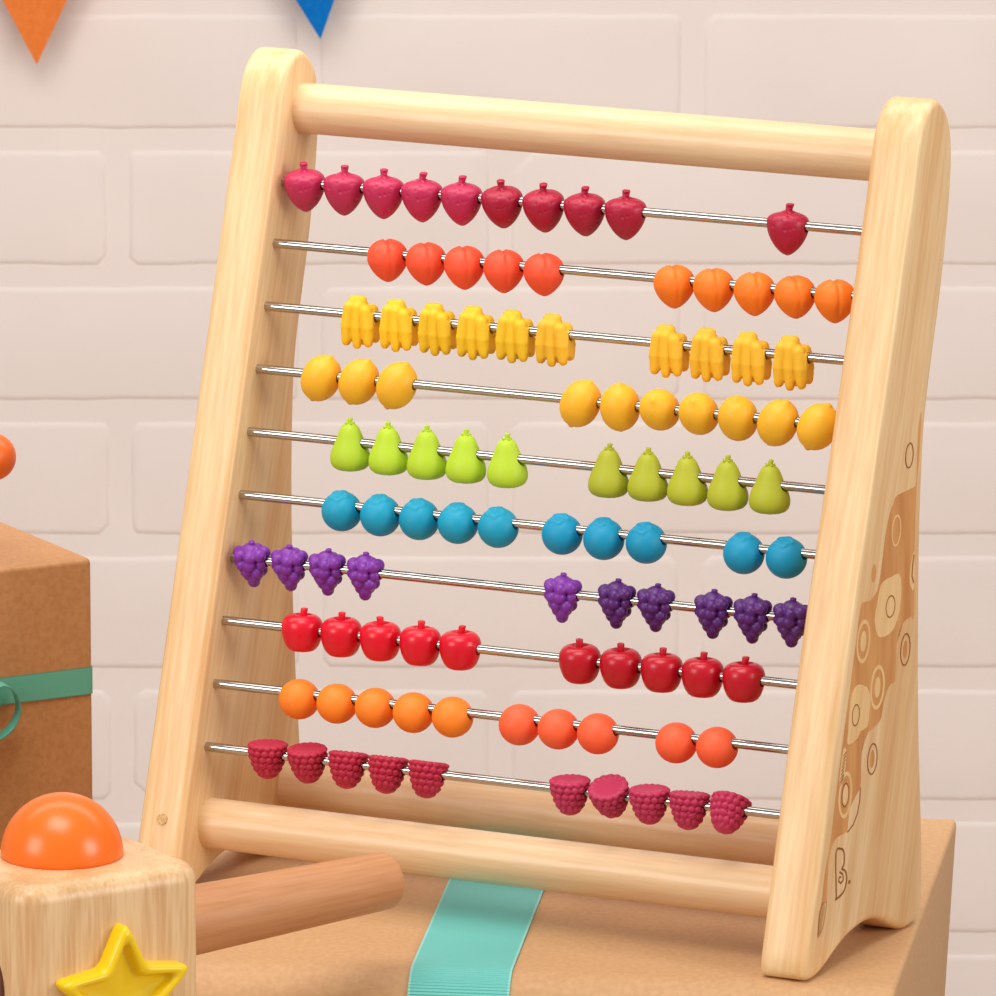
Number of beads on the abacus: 100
